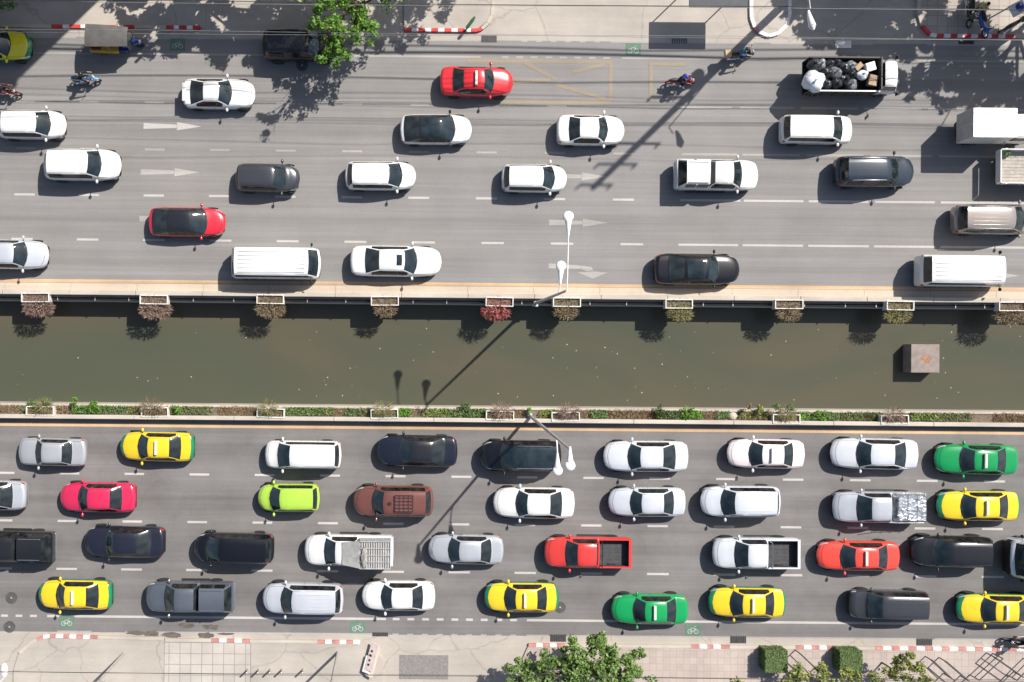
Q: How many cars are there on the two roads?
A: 48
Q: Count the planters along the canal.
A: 18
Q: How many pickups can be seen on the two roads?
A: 7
